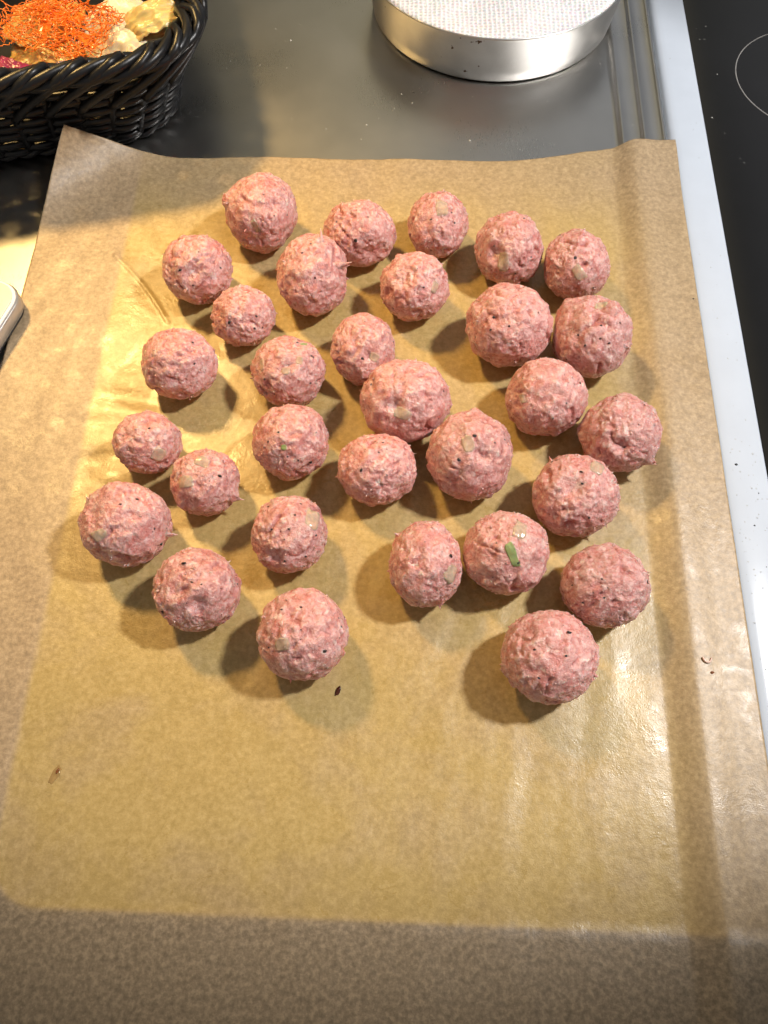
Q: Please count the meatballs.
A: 31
